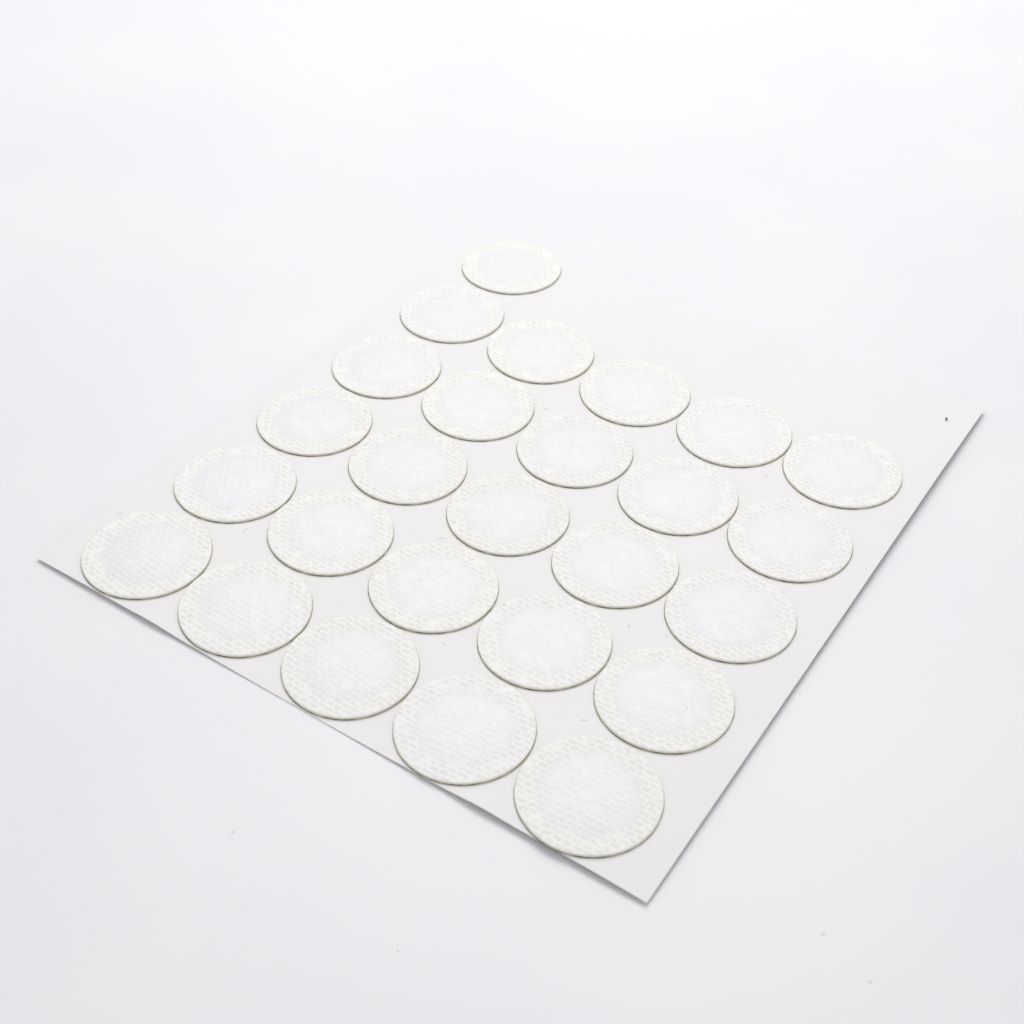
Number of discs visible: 26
